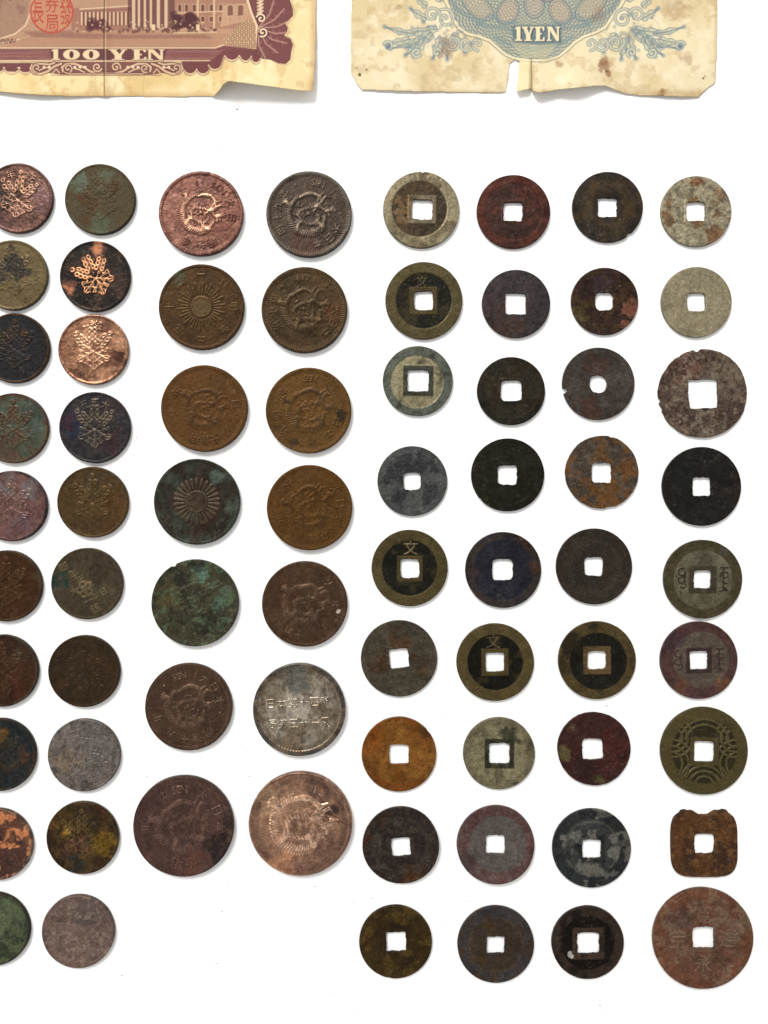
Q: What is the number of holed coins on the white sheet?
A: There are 36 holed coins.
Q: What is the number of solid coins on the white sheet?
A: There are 34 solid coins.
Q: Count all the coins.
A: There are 70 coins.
